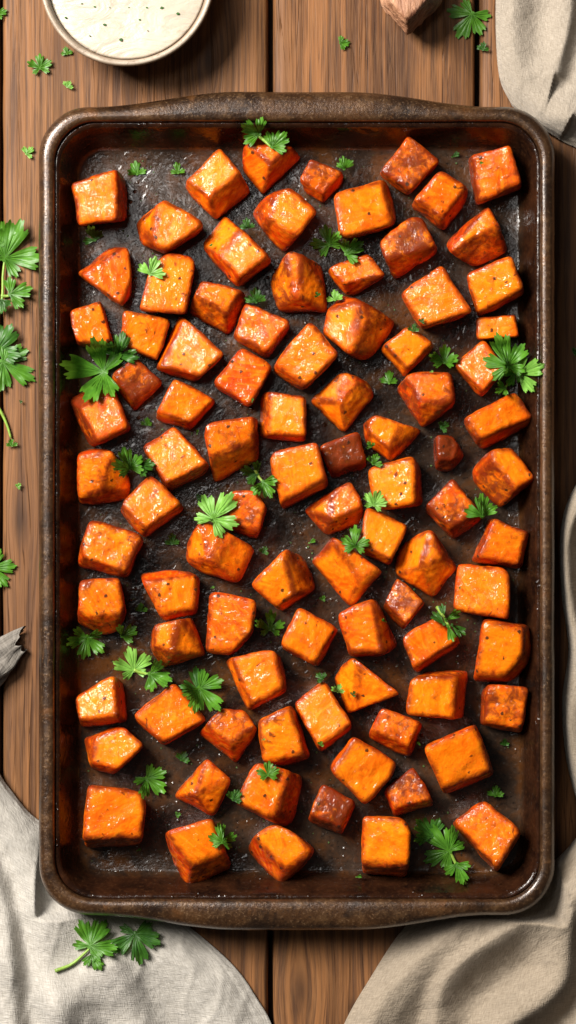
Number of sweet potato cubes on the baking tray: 89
